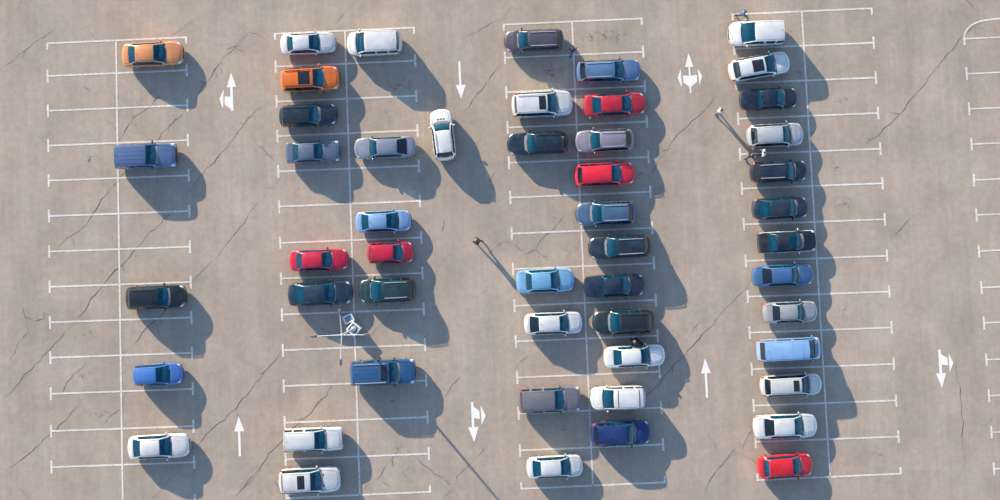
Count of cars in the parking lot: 51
